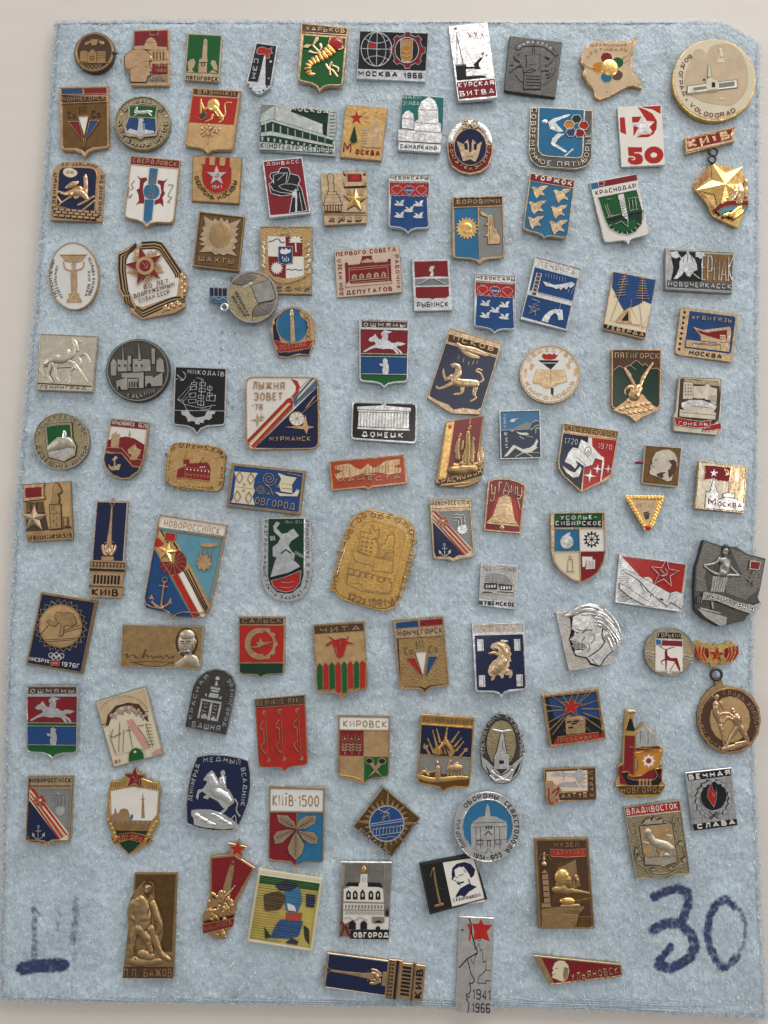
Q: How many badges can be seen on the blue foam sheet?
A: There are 110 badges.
